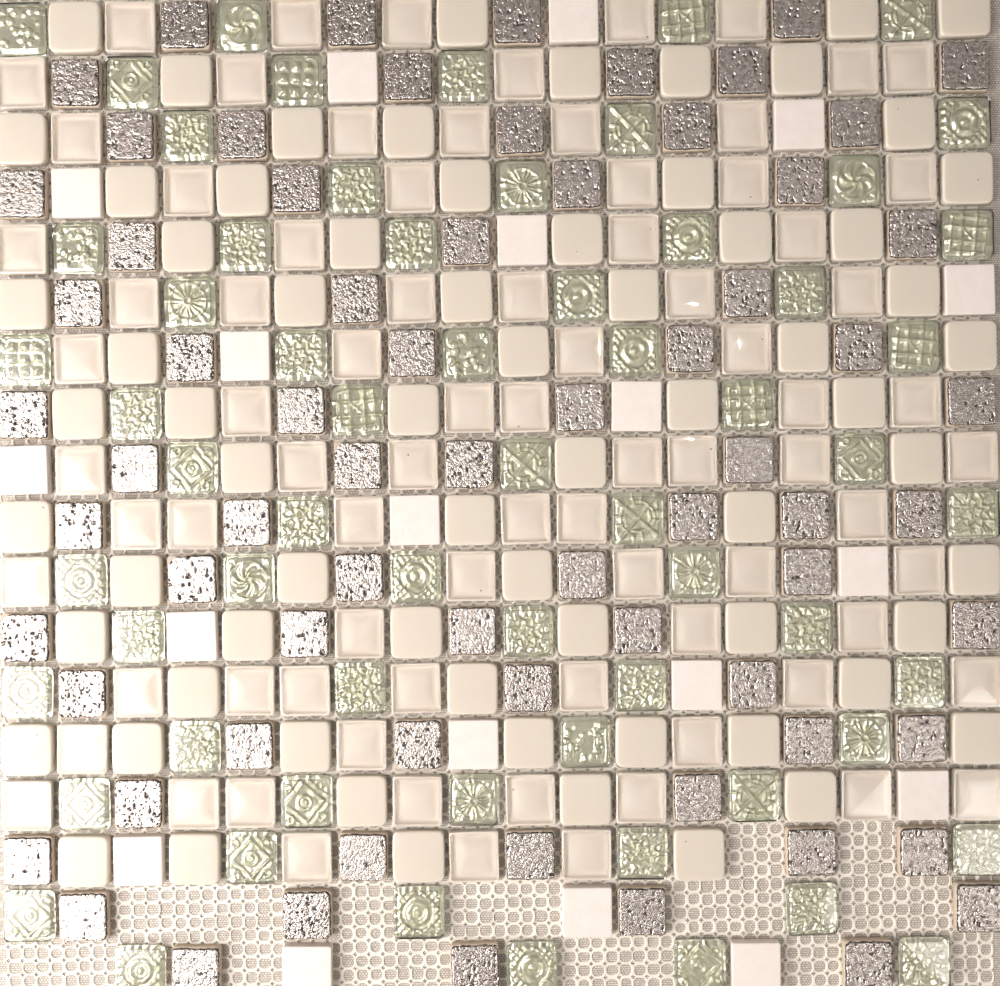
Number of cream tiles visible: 150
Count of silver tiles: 71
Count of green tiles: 63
